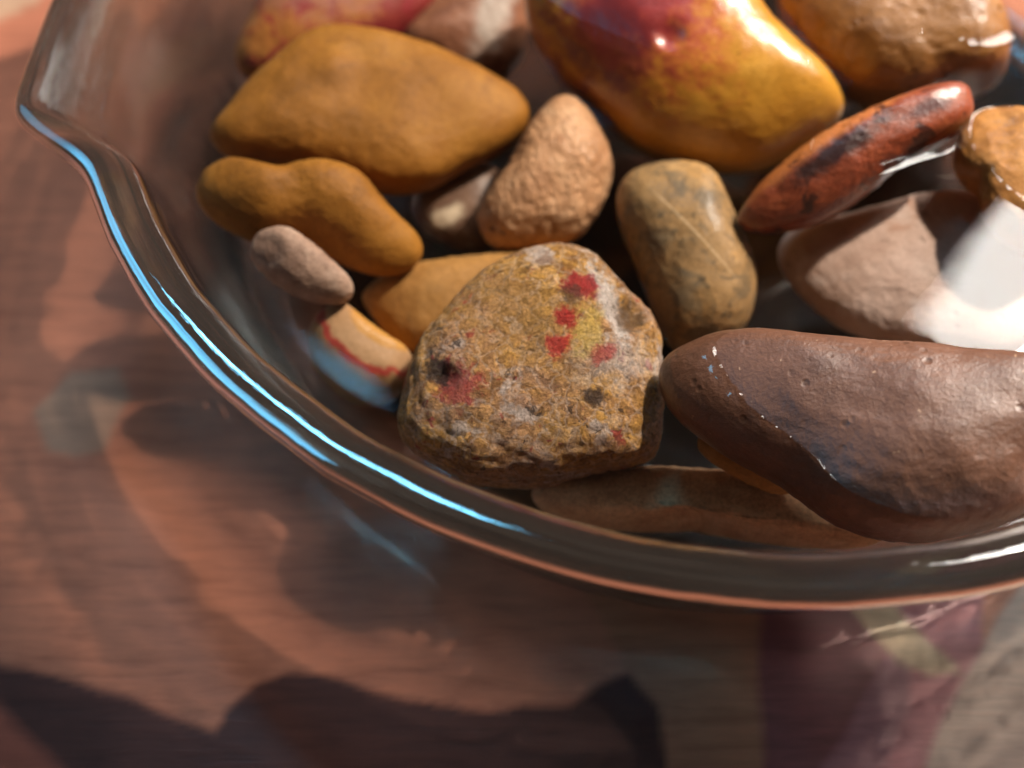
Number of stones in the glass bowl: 19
